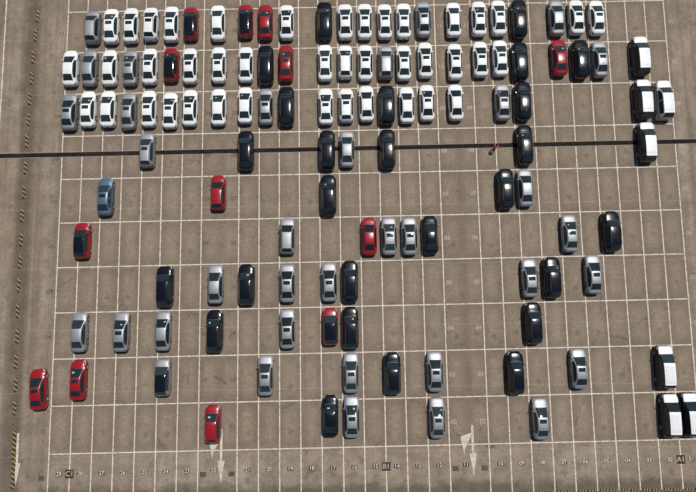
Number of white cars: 42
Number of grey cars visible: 35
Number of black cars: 26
